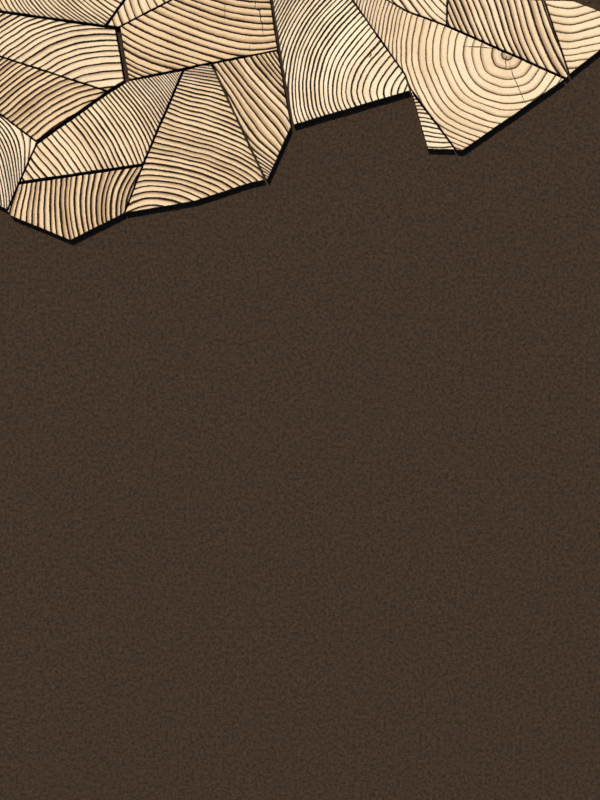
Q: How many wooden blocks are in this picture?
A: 16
